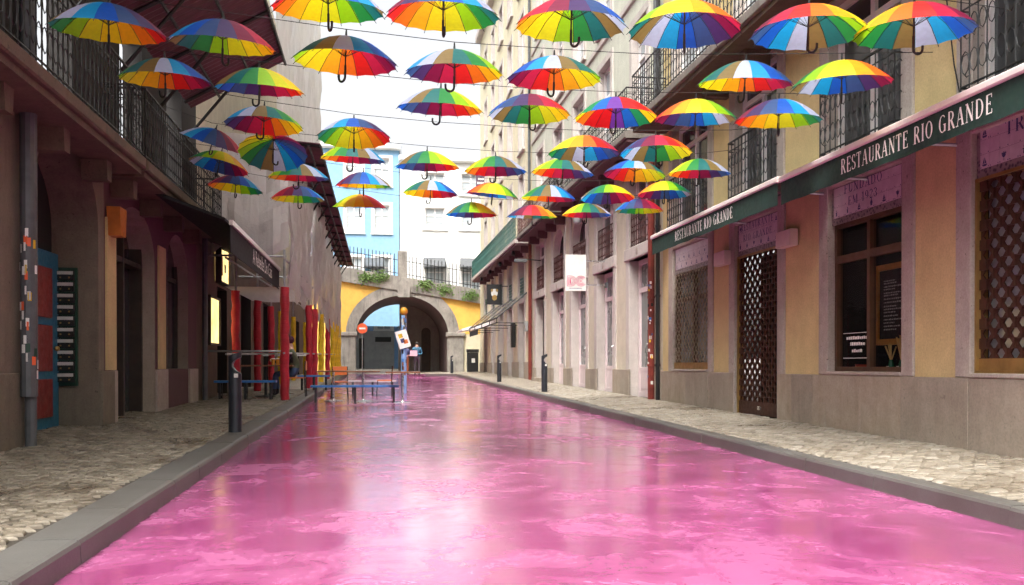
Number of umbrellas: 47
